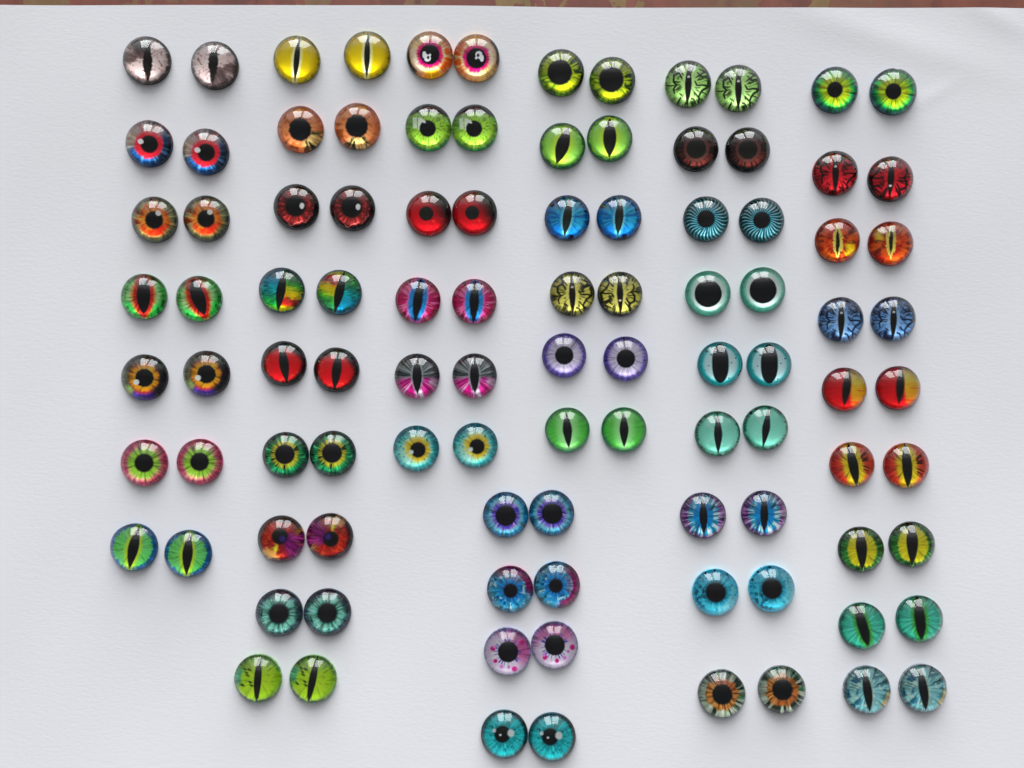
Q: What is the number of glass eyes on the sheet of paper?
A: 100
